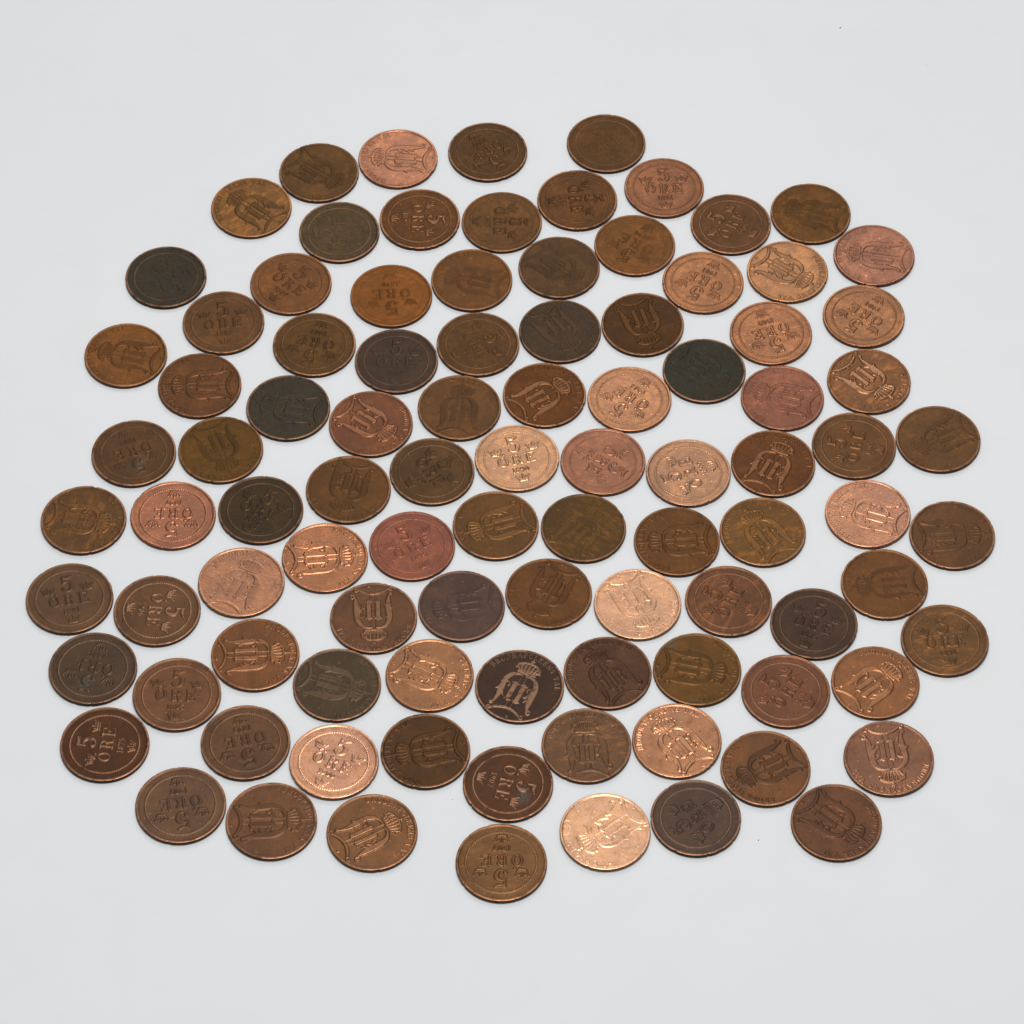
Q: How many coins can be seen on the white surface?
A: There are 97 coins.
